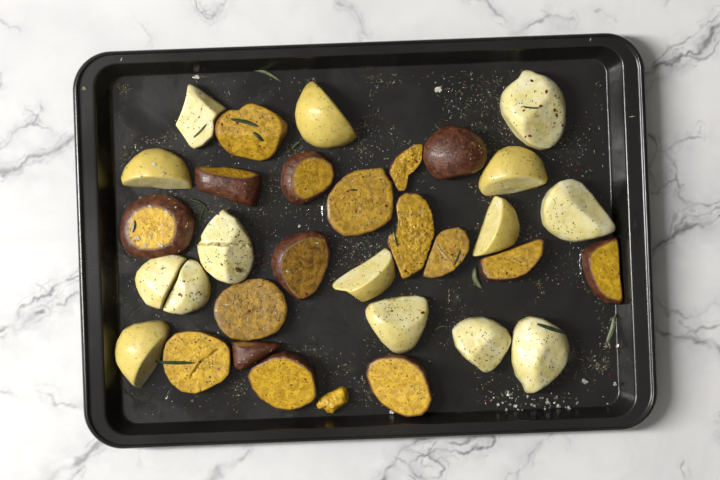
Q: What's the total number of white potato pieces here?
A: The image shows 15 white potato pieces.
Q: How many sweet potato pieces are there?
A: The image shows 18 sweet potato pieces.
